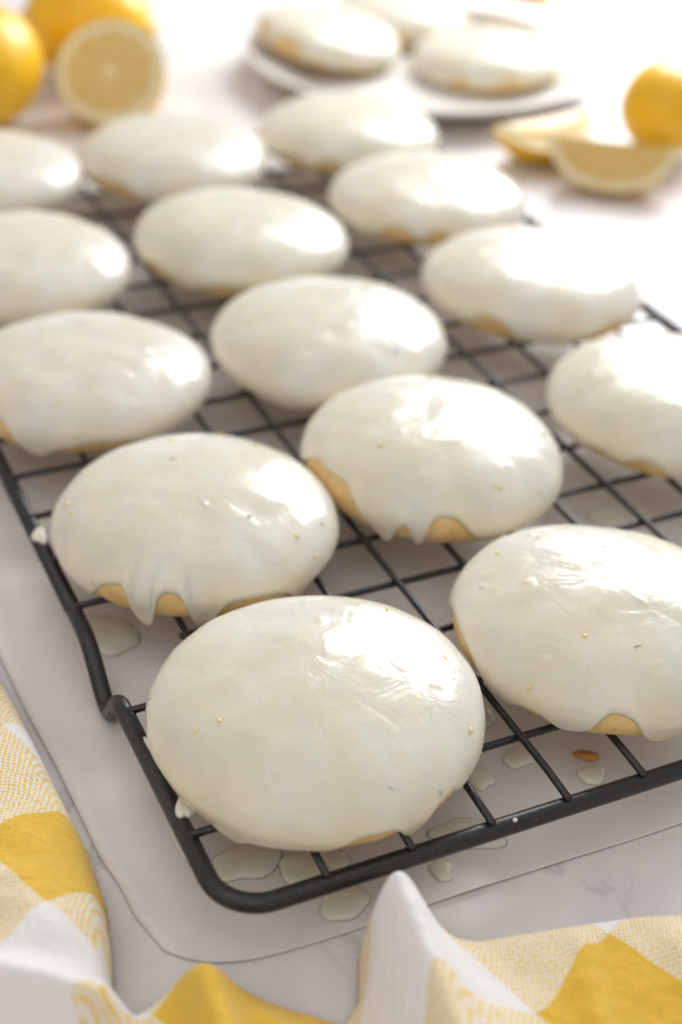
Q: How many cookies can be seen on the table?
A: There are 17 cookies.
